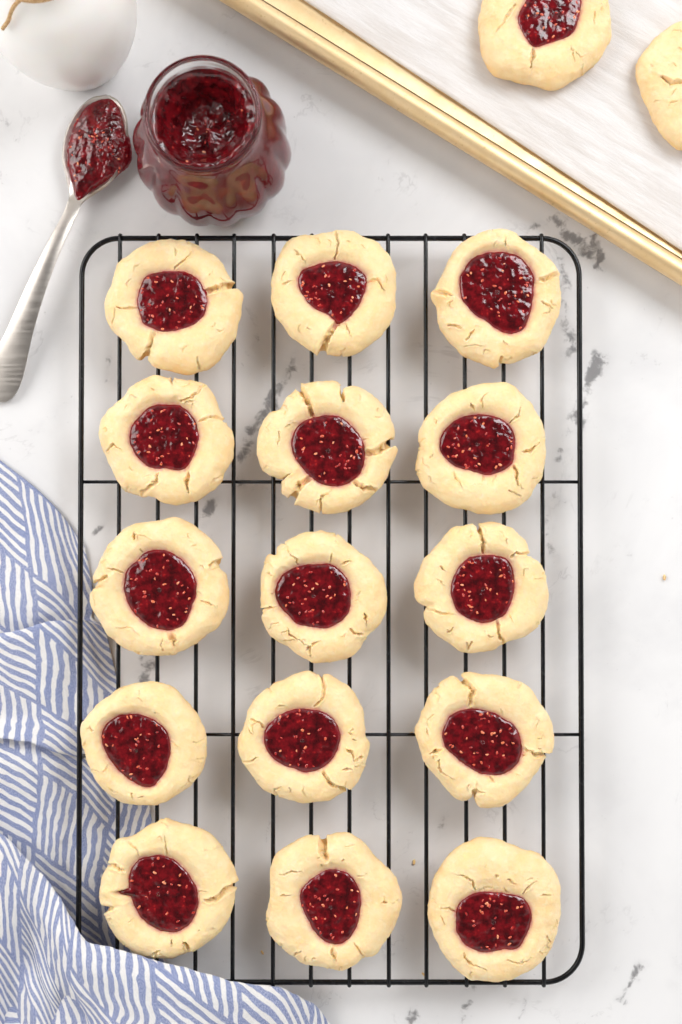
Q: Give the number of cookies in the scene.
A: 17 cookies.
